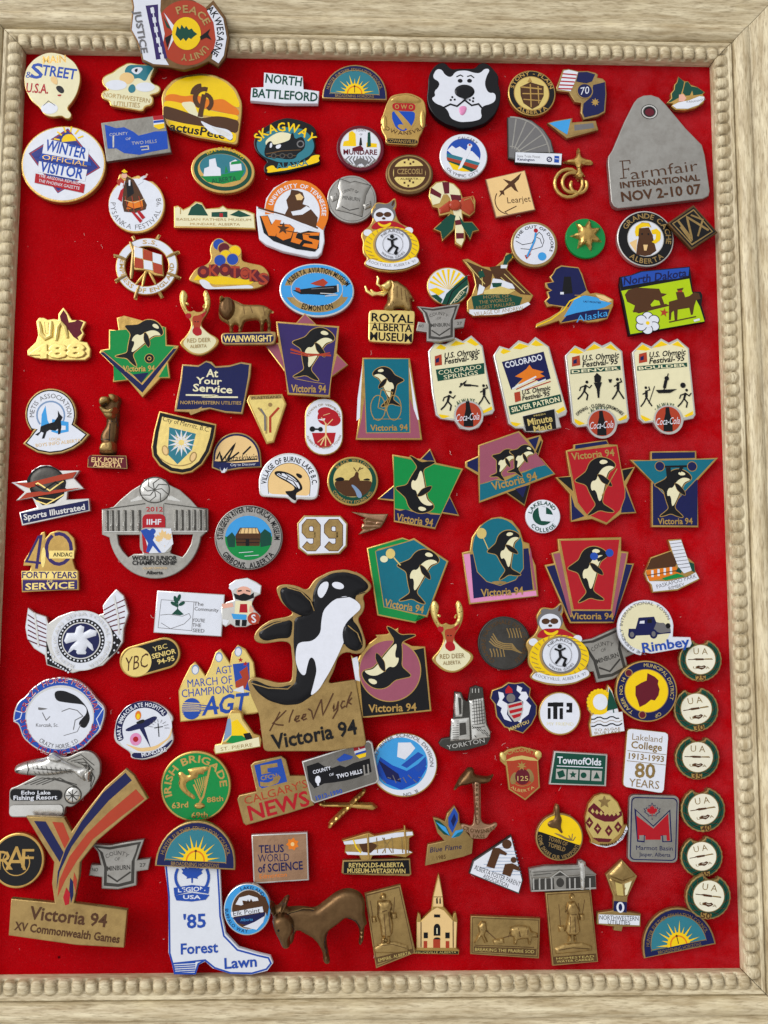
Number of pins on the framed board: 133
